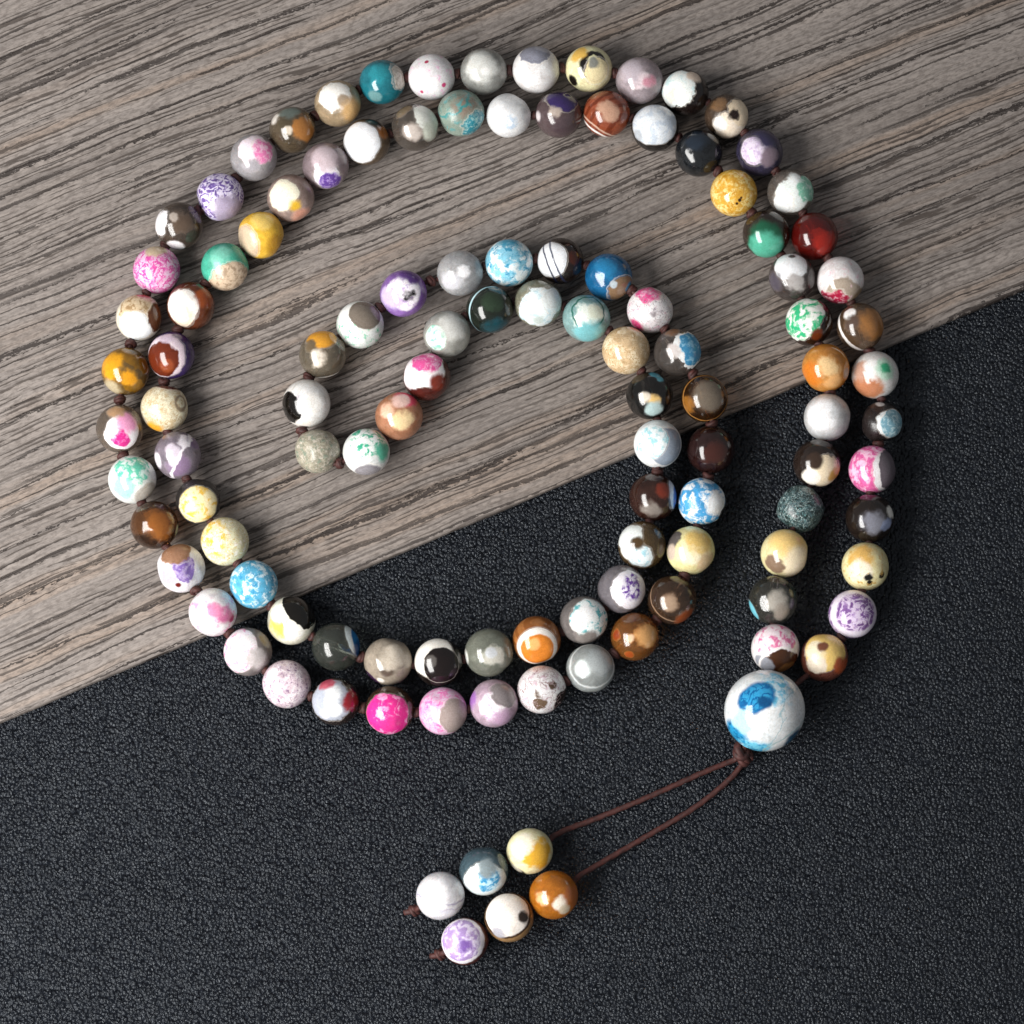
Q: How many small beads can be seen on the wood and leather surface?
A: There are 114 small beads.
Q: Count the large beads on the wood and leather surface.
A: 1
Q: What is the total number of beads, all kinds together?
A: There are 115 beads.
